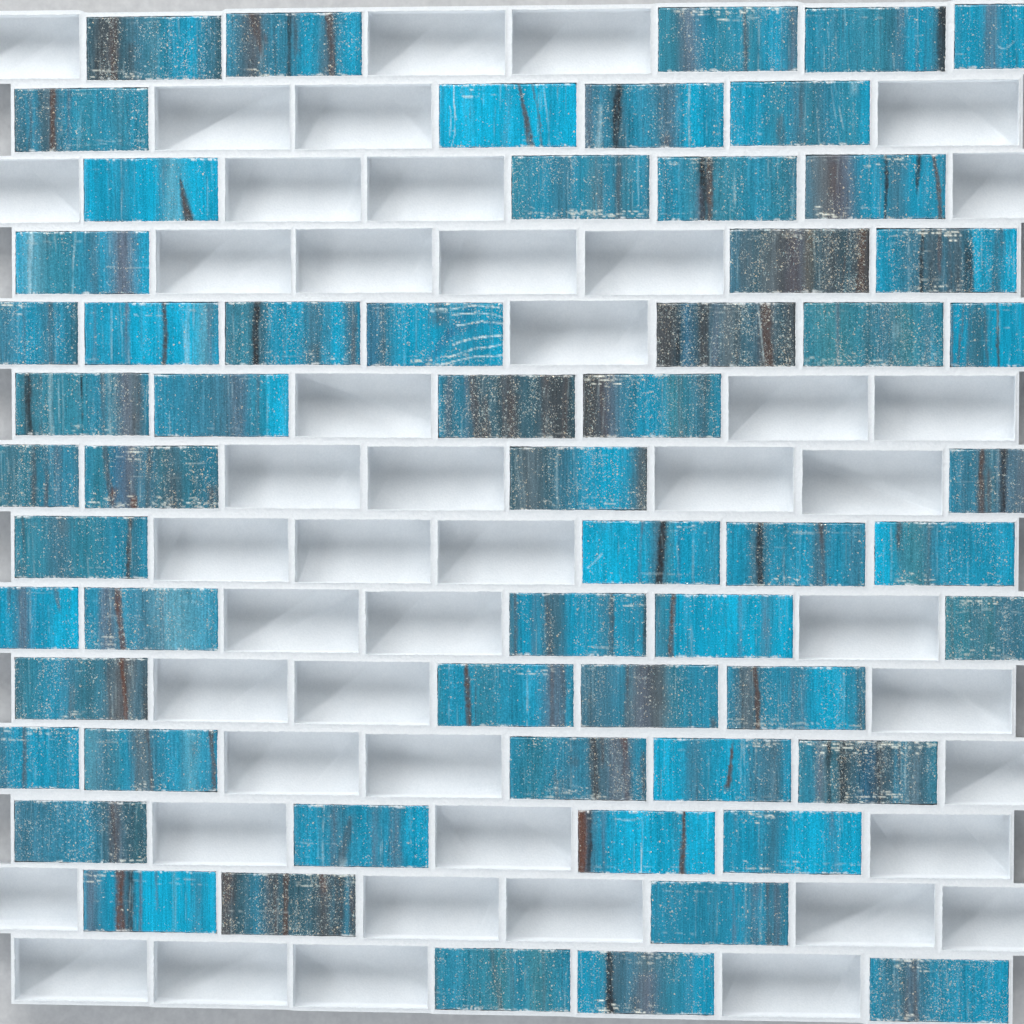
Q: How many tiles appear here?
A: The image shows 59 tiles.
